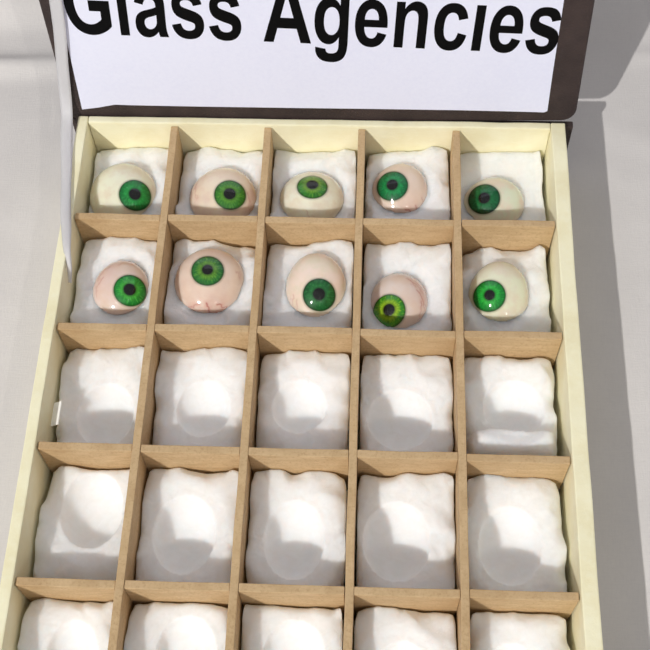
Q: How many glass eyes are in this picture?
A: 10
